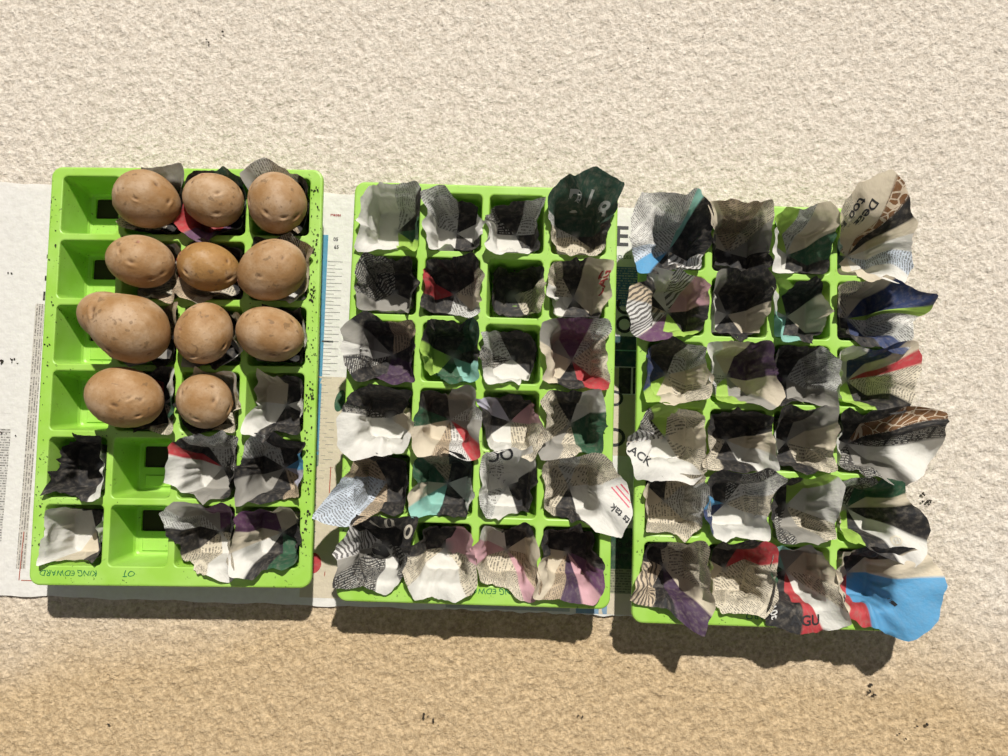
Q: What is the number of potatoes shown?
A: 11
